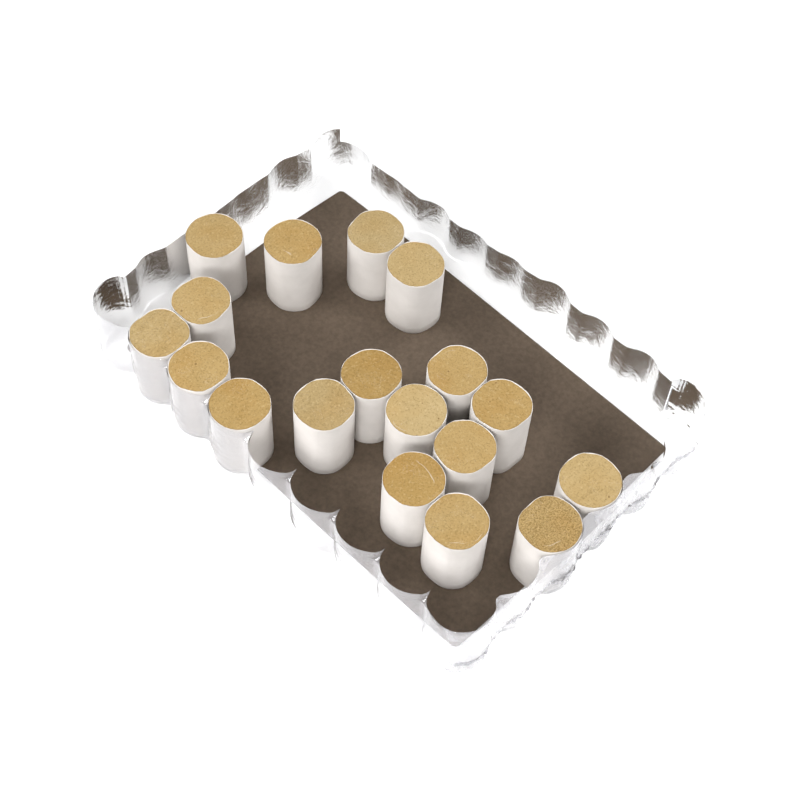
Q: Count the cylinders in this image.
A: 18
